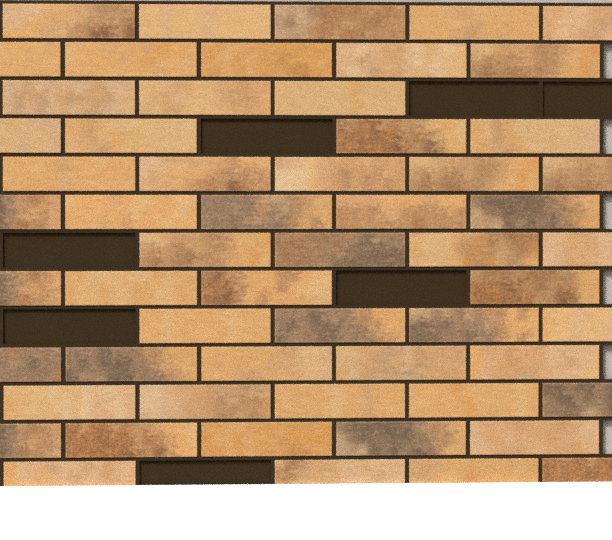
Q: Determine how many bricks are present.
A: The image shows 58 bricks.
